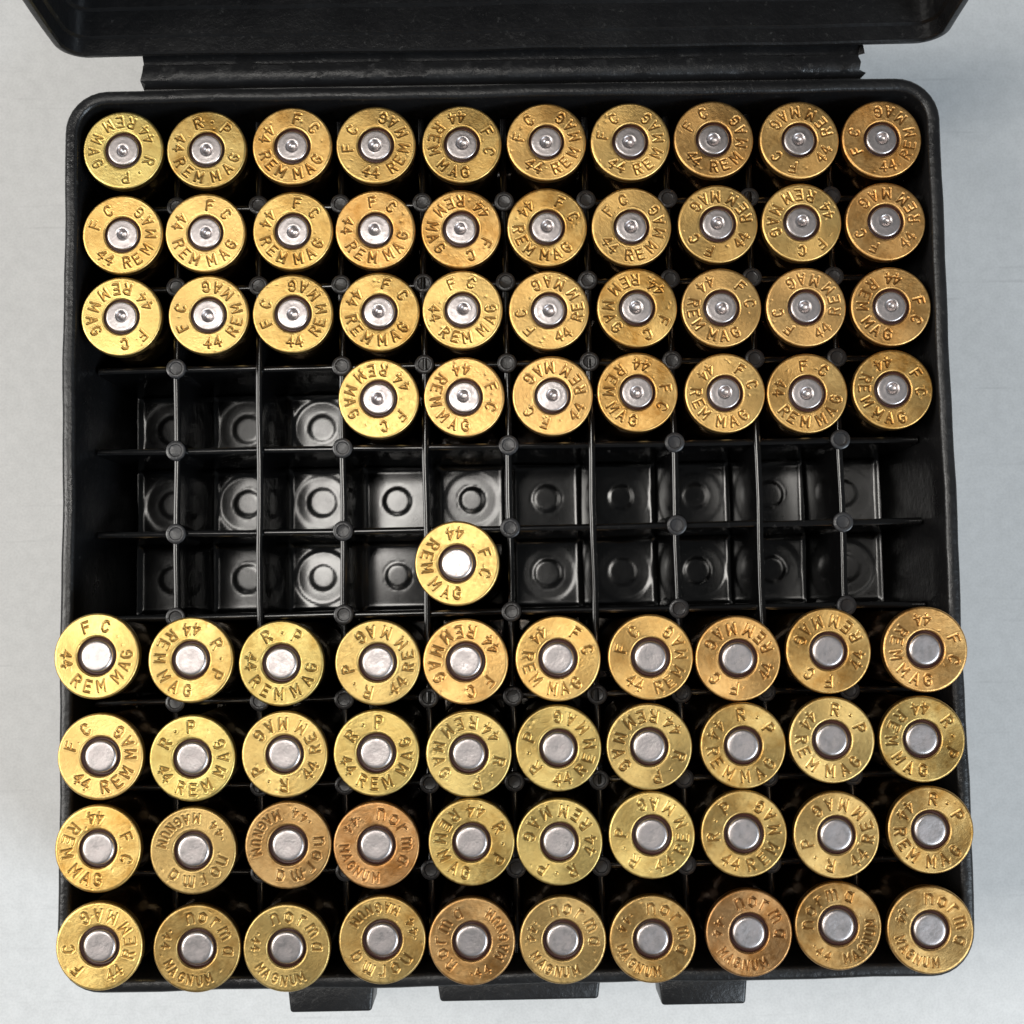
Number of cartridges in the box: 78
